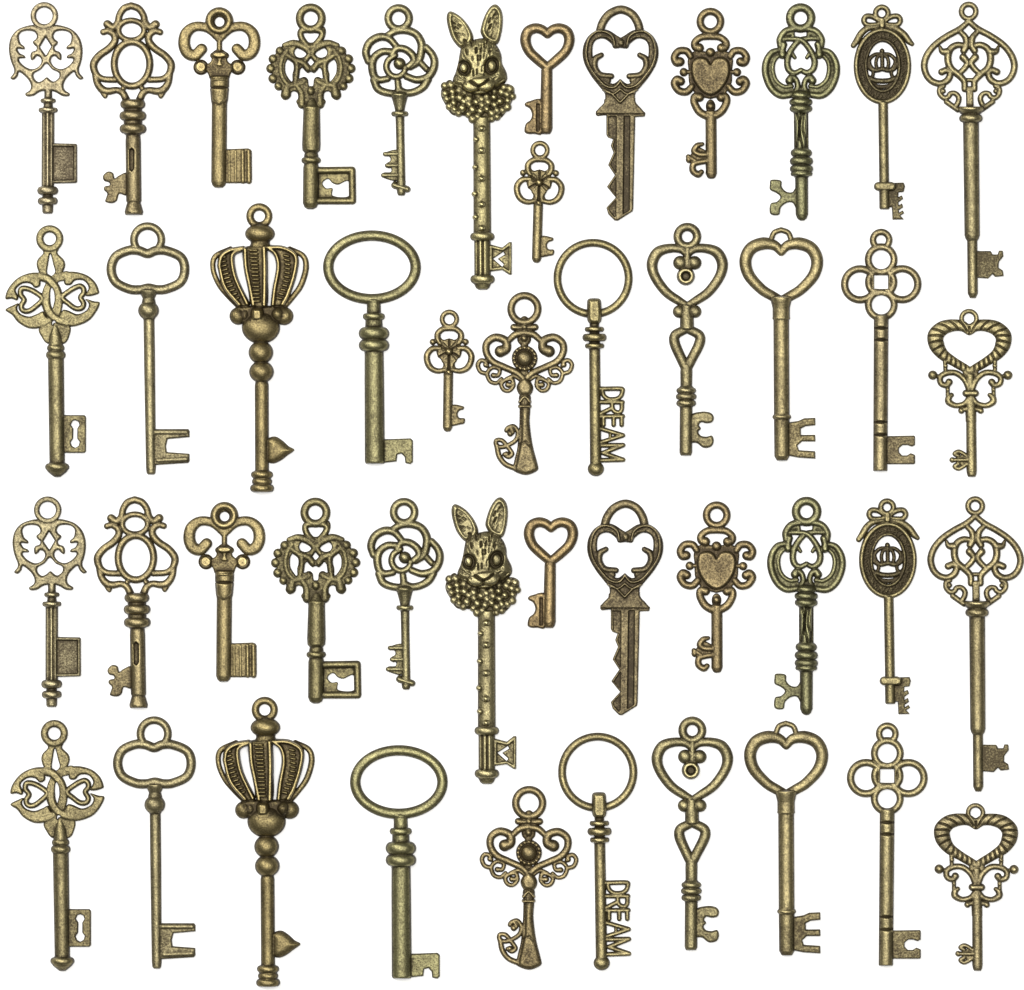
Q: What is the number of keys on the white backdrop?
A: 46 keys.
